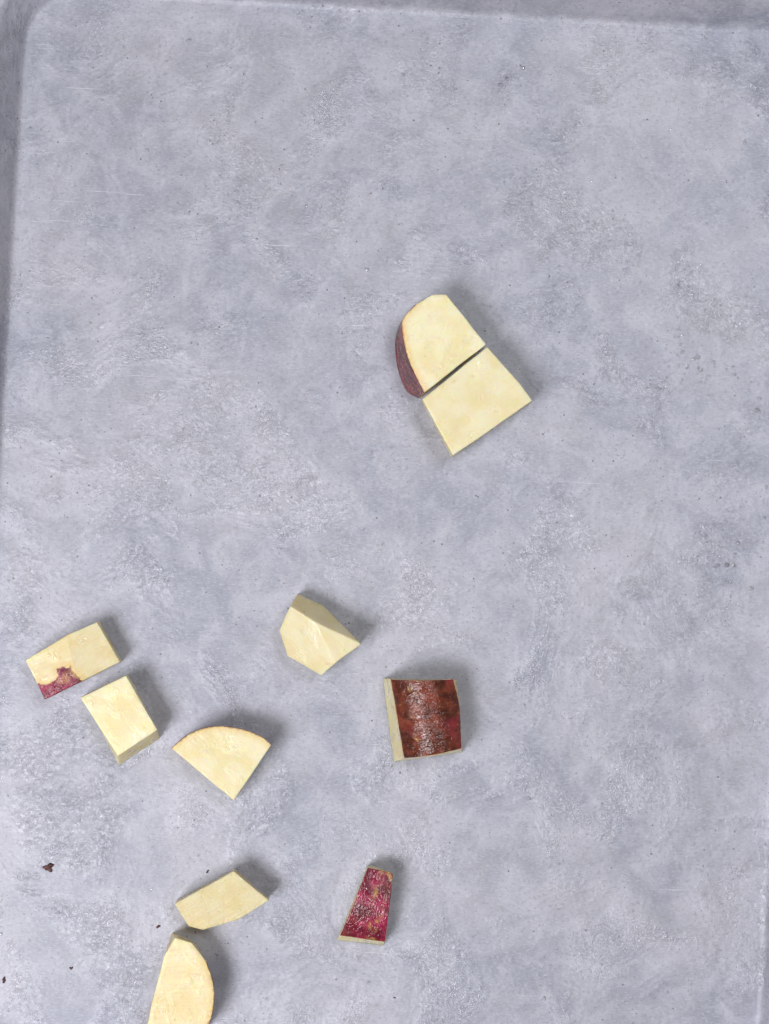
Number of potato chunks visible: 10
